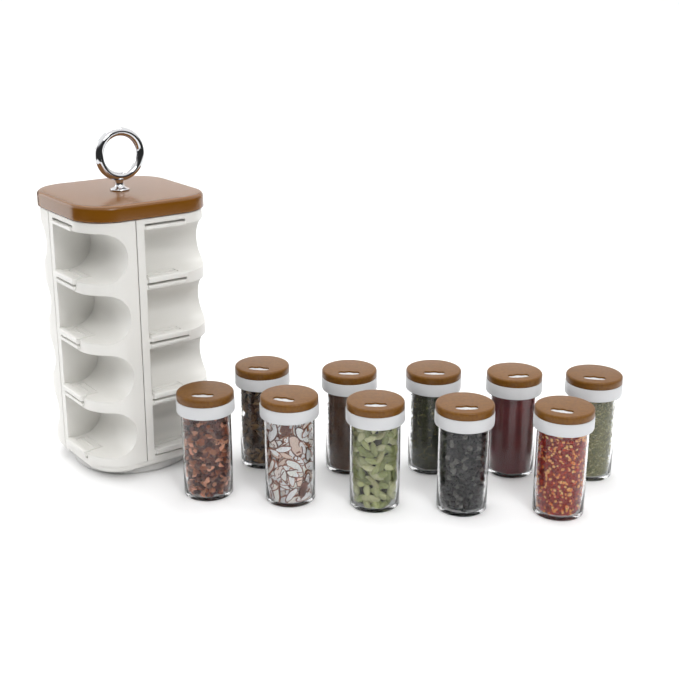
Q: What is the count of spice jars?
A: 10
